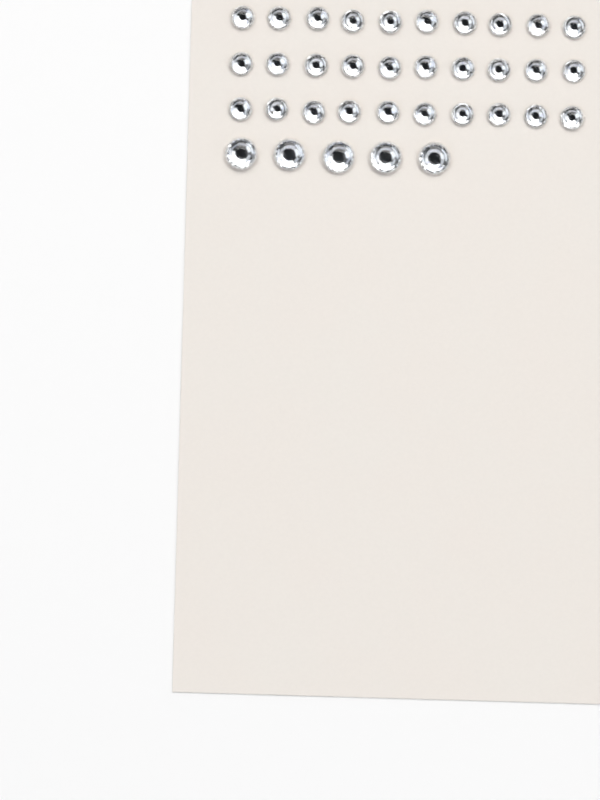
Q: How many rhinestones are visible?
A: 35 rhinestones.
